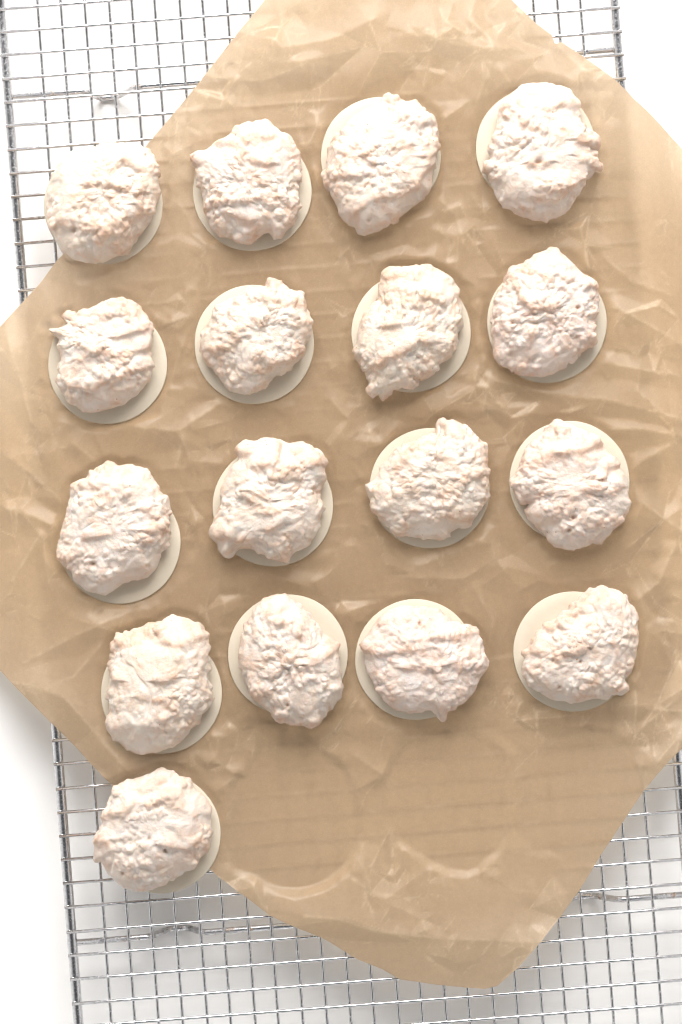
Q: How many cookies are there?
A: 17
